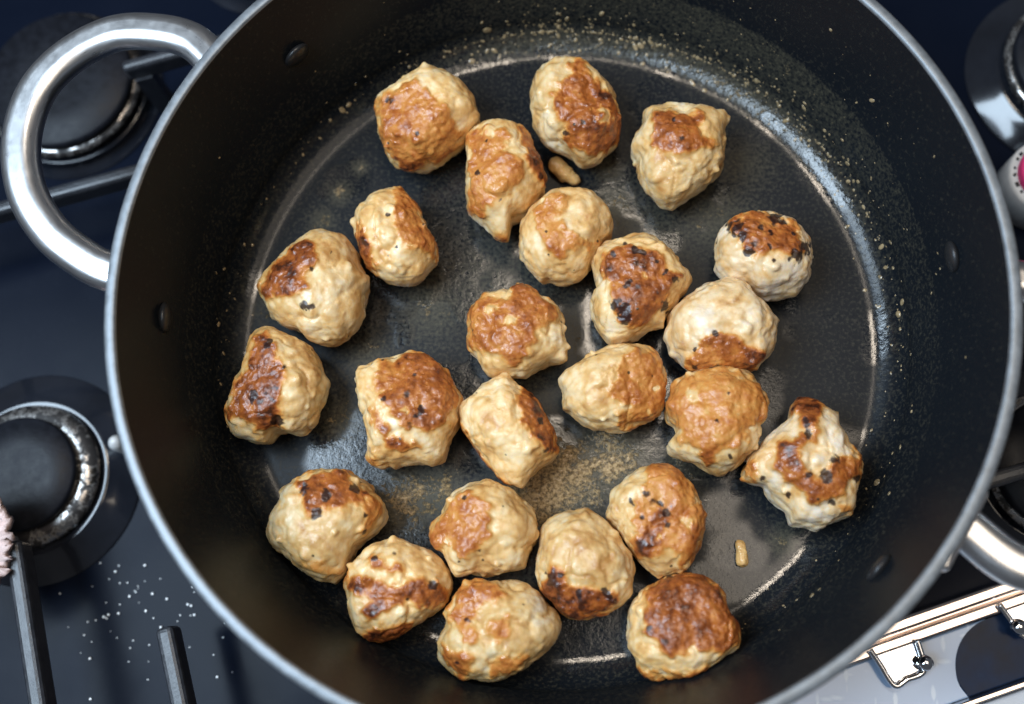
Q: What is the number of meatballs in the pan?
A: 24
